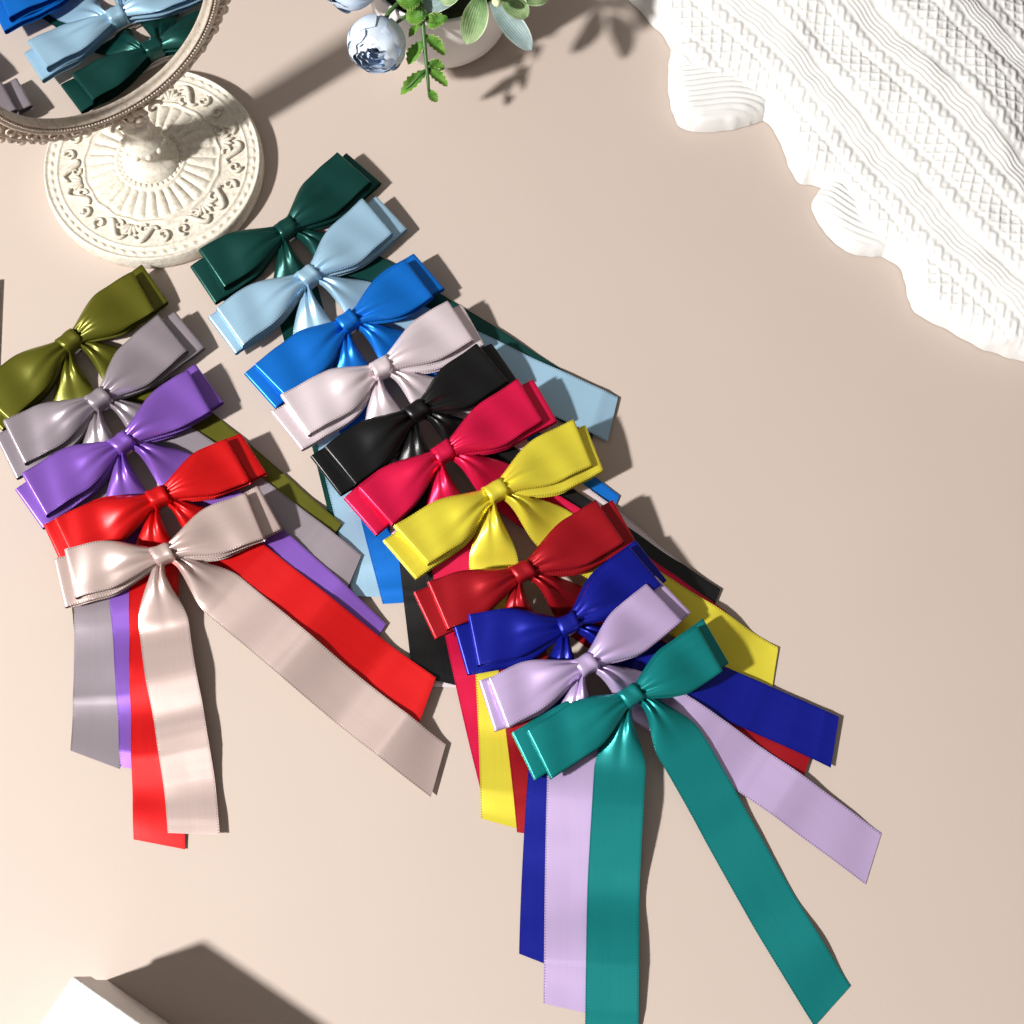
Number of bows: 16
